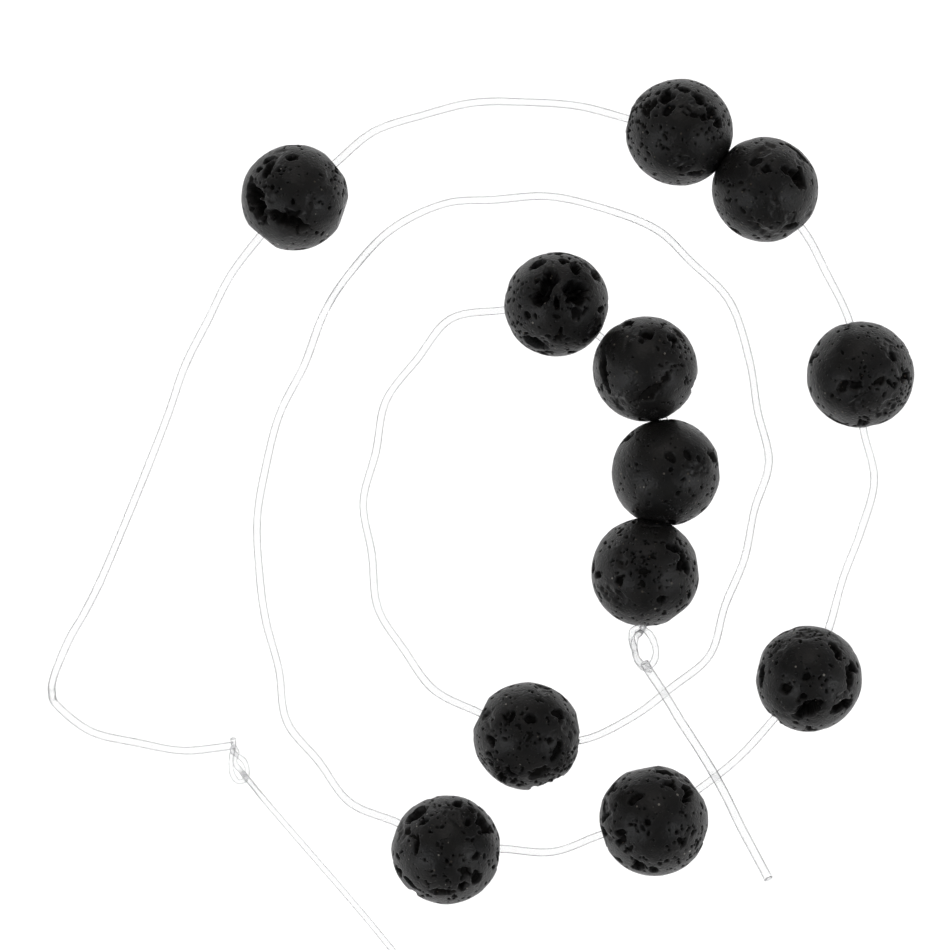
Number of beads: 12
